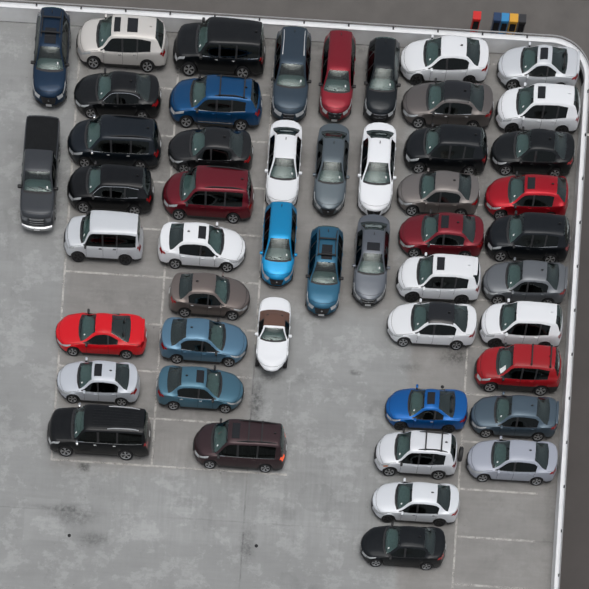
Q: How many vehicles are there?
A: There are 50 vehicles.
